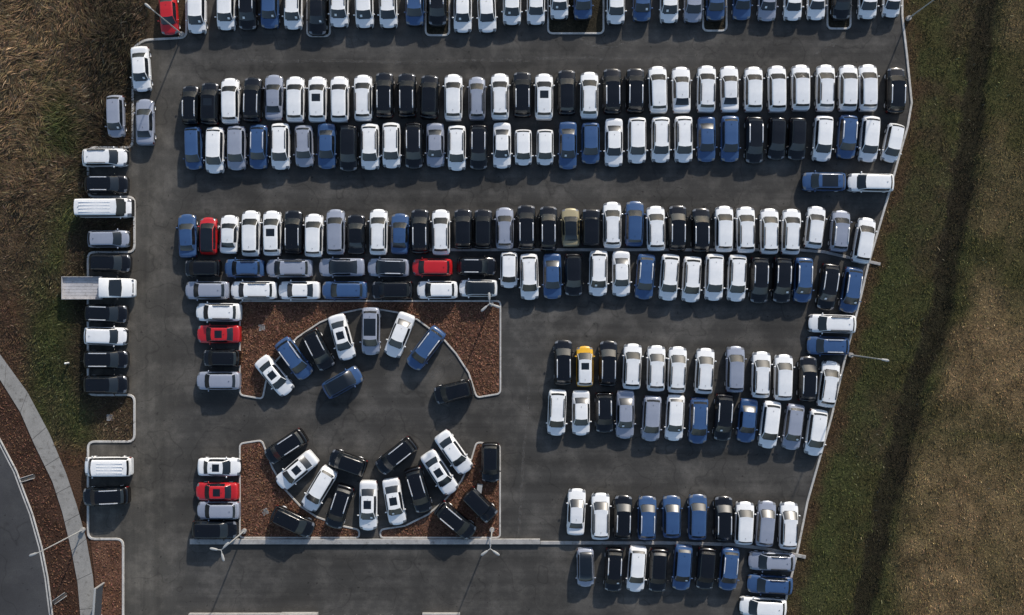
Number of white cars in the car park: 113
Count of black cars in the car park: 67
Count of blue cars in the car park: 36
